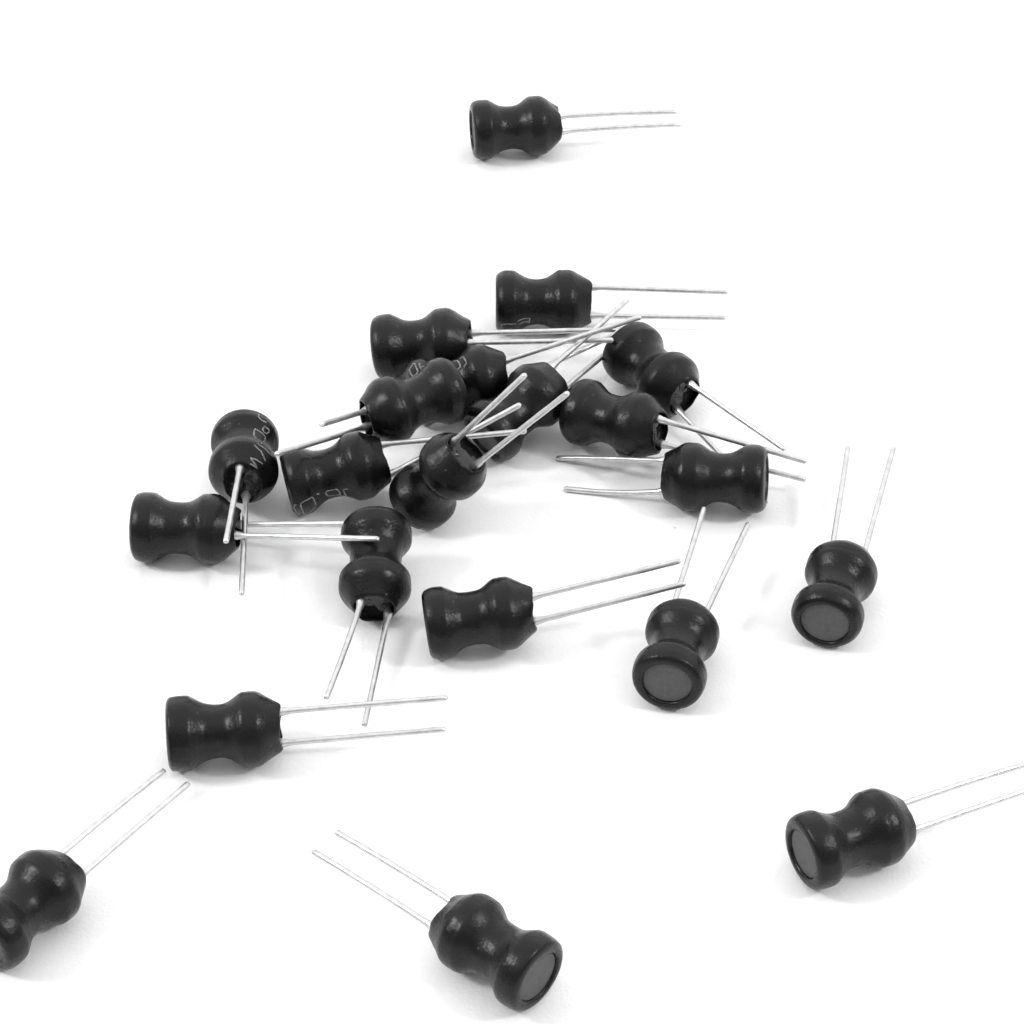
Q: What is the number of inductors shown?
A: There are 21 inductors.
